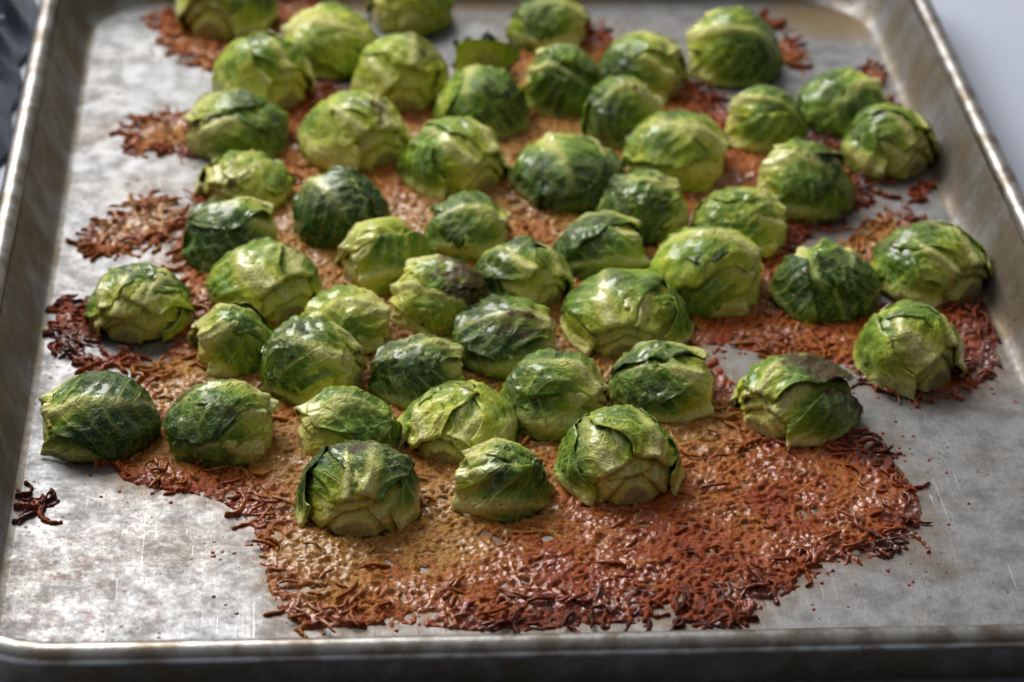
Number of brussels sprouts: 52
